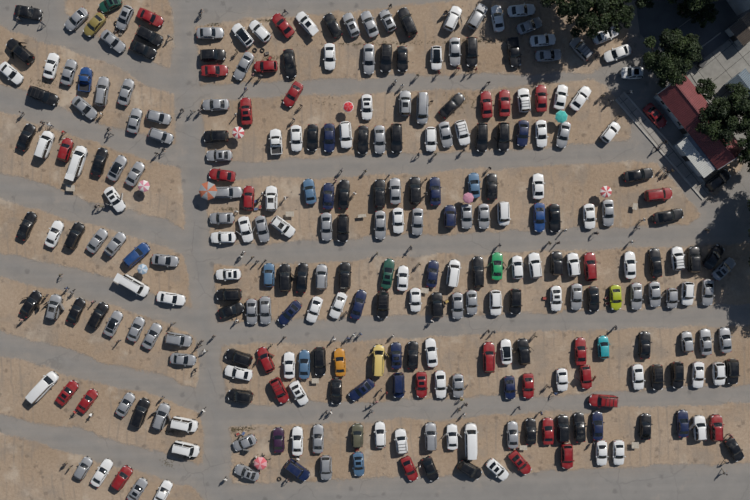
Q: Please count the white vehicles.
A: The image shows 77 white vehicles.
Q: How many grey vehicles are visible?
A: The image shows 74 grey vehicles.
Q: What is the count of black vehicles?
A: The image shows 68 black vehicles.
